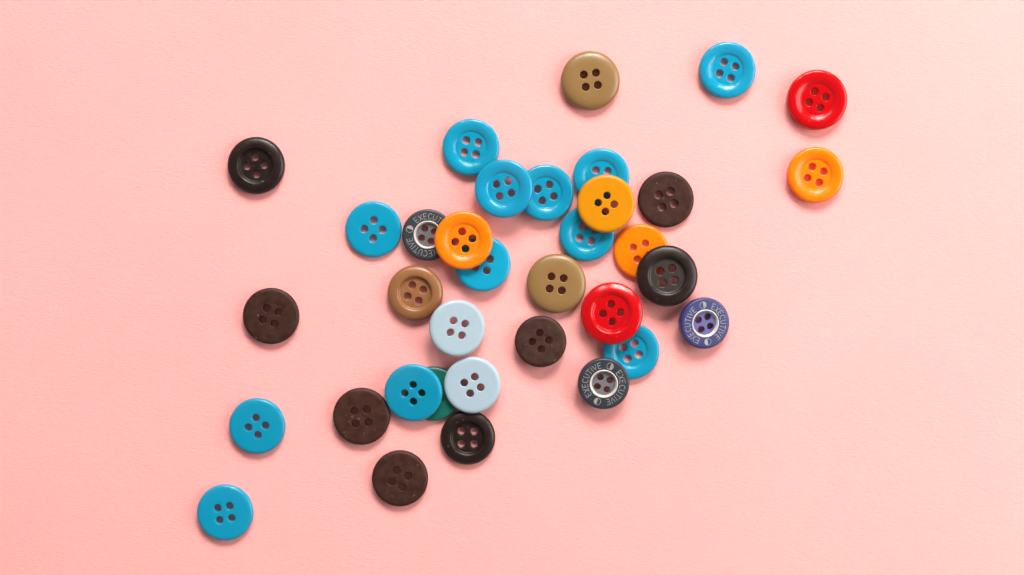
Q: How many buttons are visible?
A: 35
